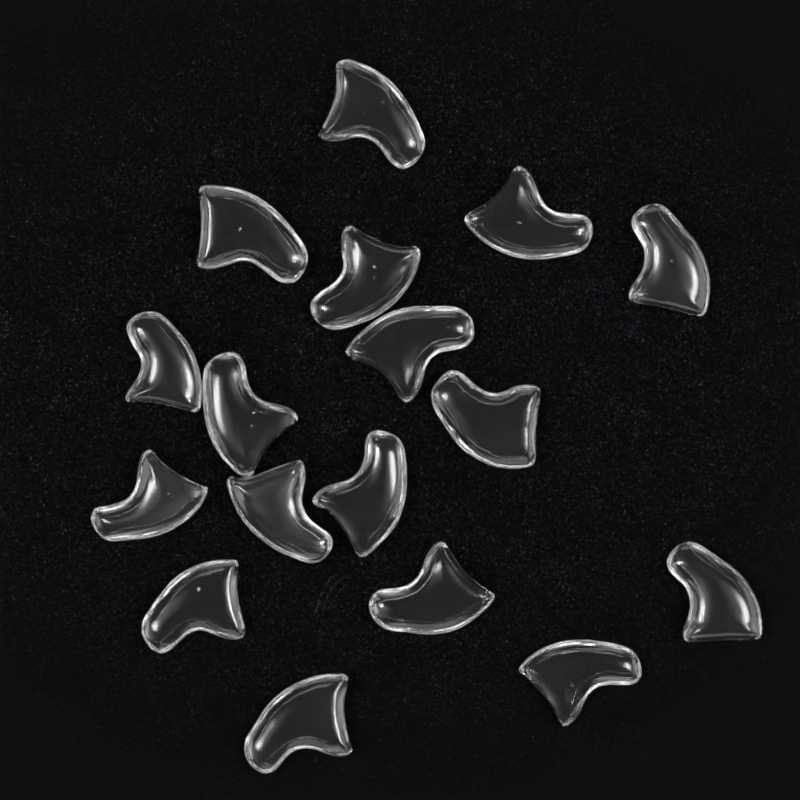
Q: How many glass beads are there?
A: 17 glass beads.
